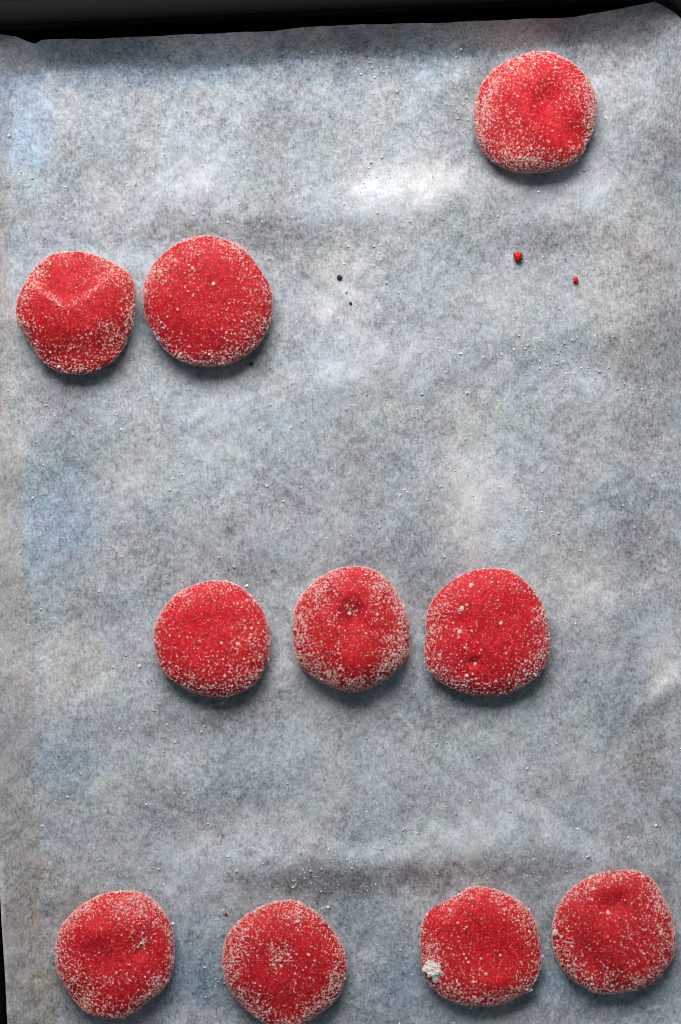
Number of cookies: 10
